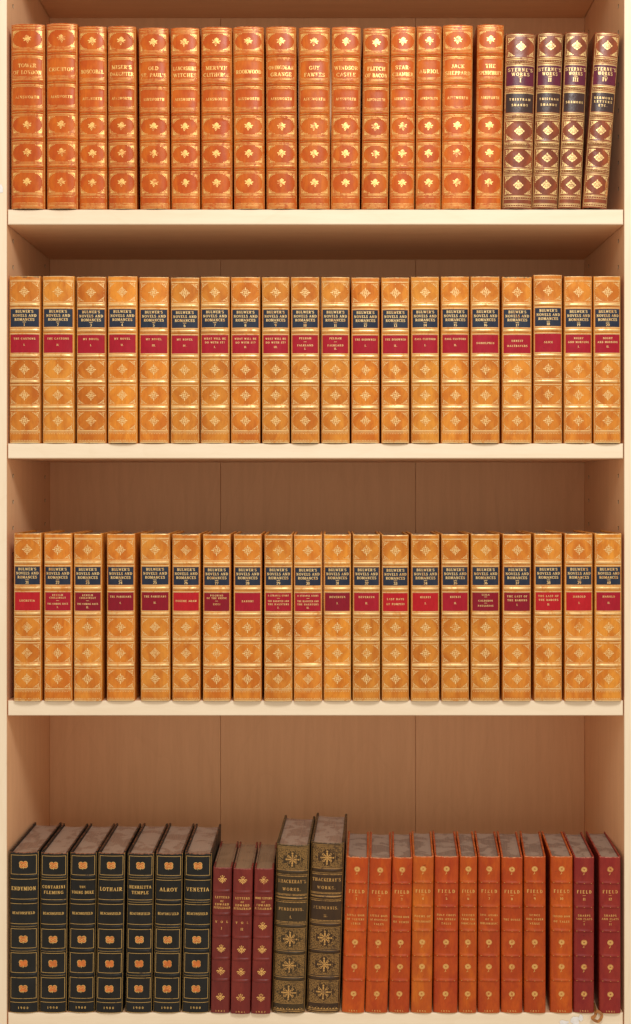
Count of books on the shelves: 84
